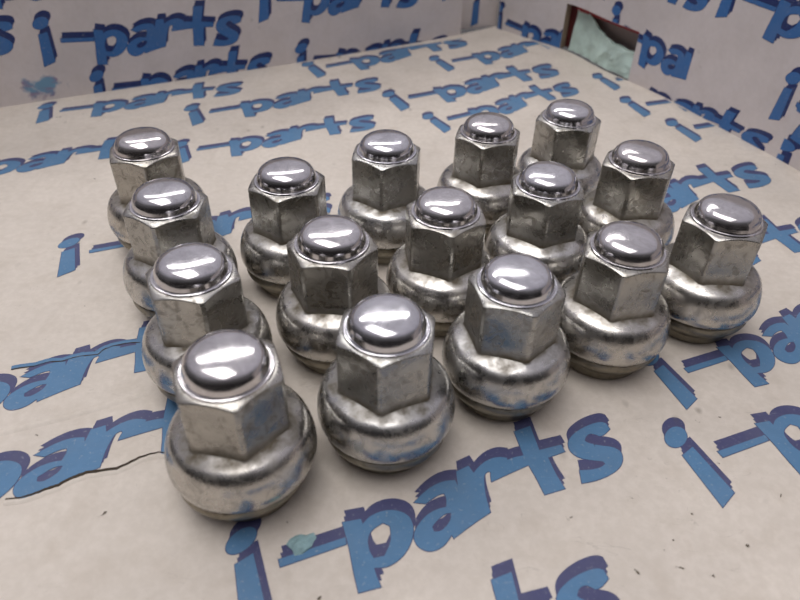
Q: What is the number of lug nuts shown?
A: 16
